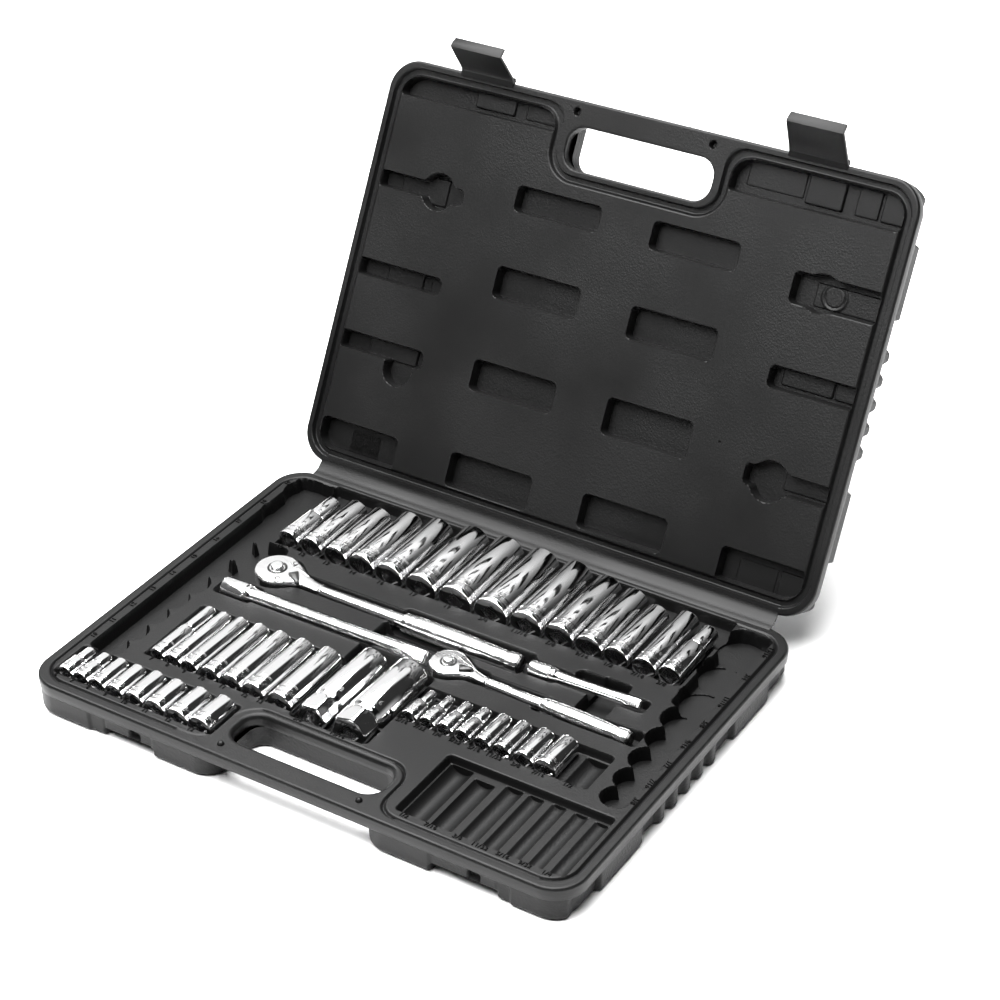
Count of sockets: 39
